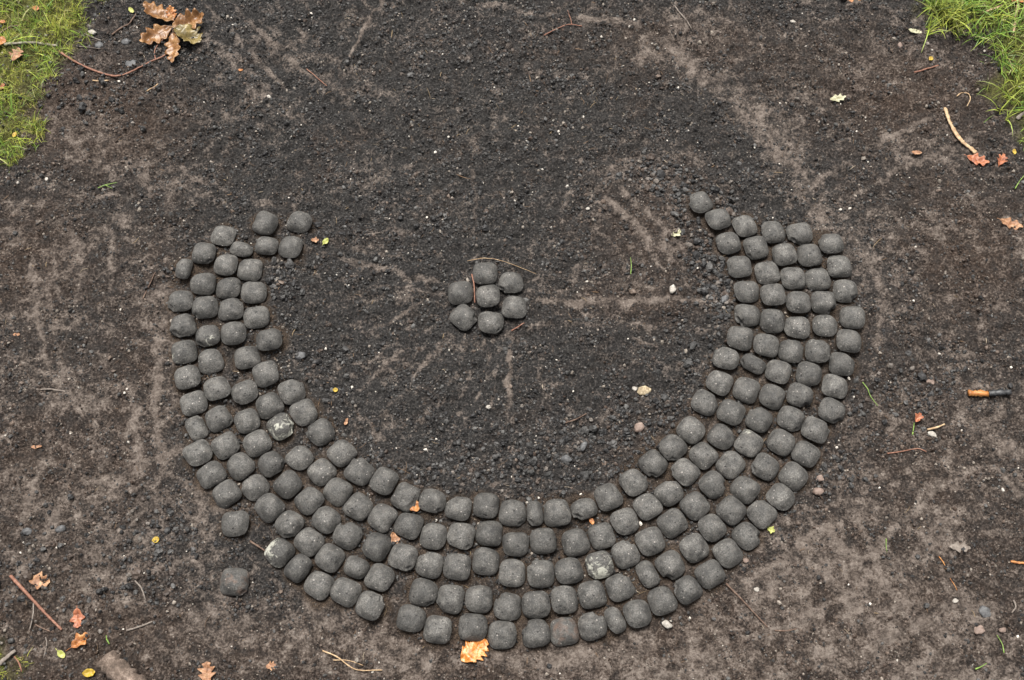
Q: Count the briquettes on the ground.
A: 200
